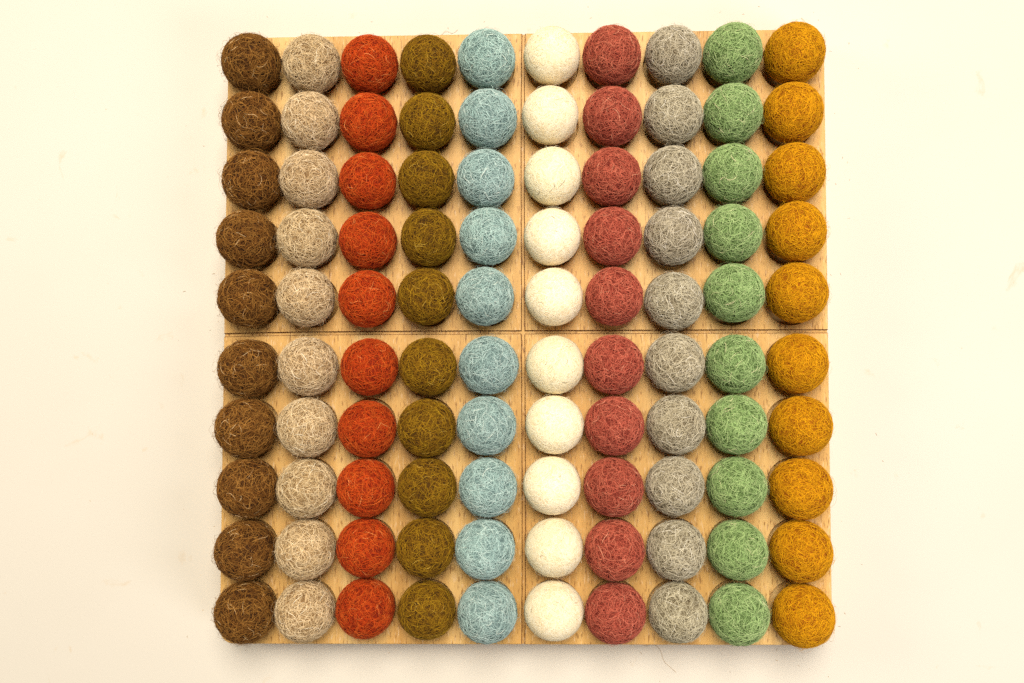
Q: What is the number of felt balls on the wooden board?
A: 100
